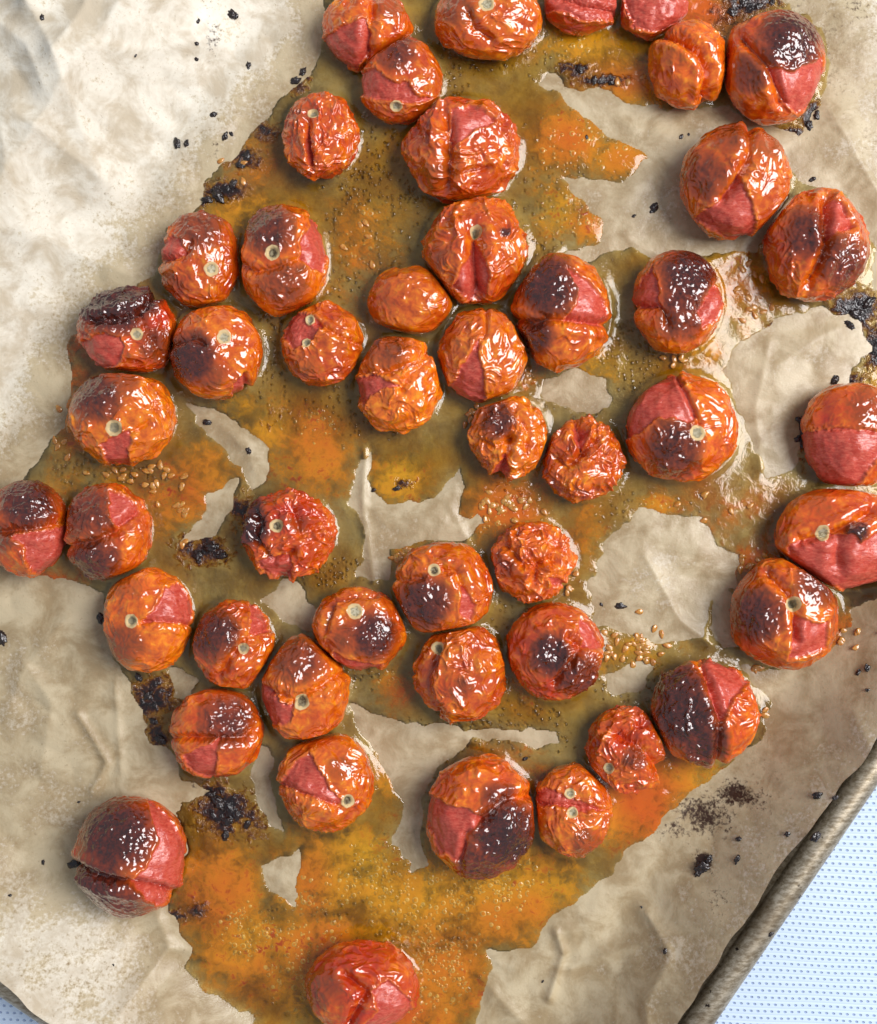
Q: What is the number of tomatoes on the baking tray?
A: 48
